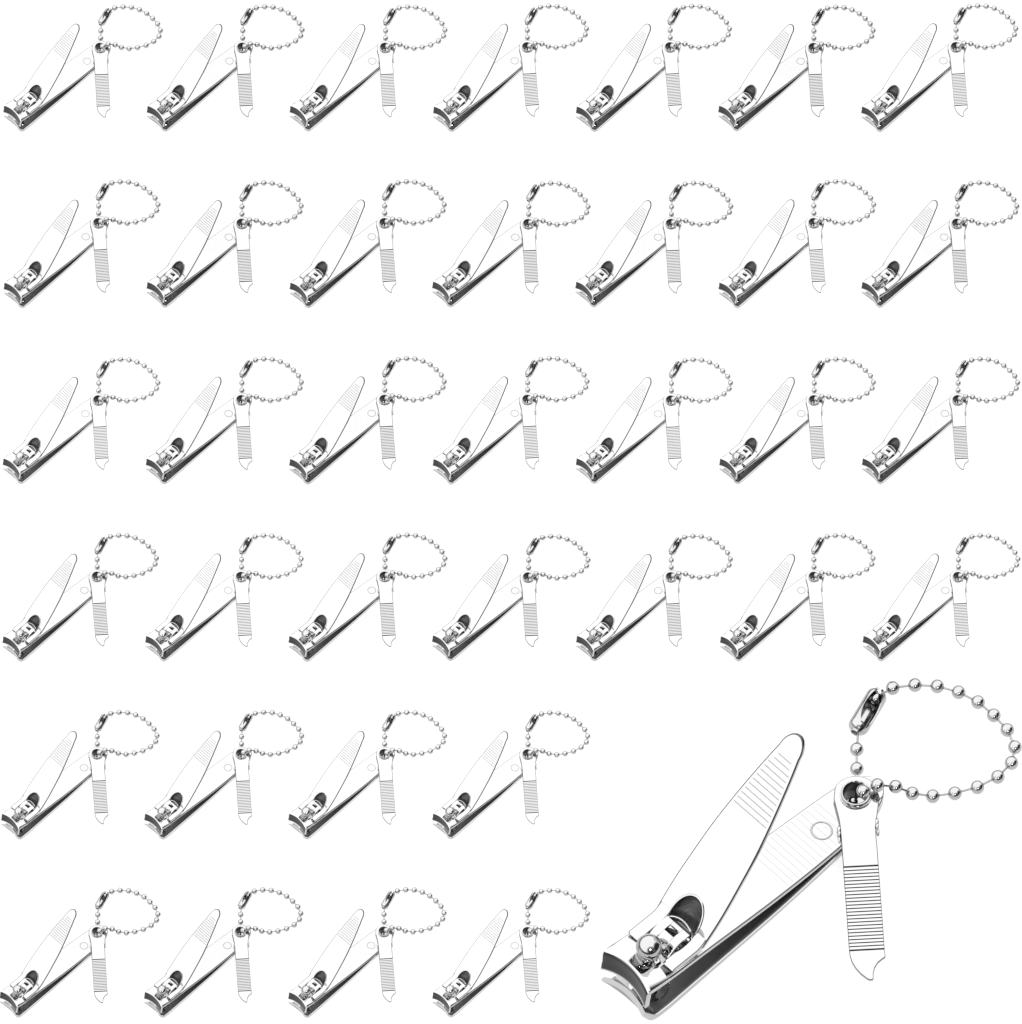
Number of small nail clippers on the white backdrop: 36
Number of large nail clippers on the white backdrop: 1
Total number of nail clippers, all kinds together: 37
